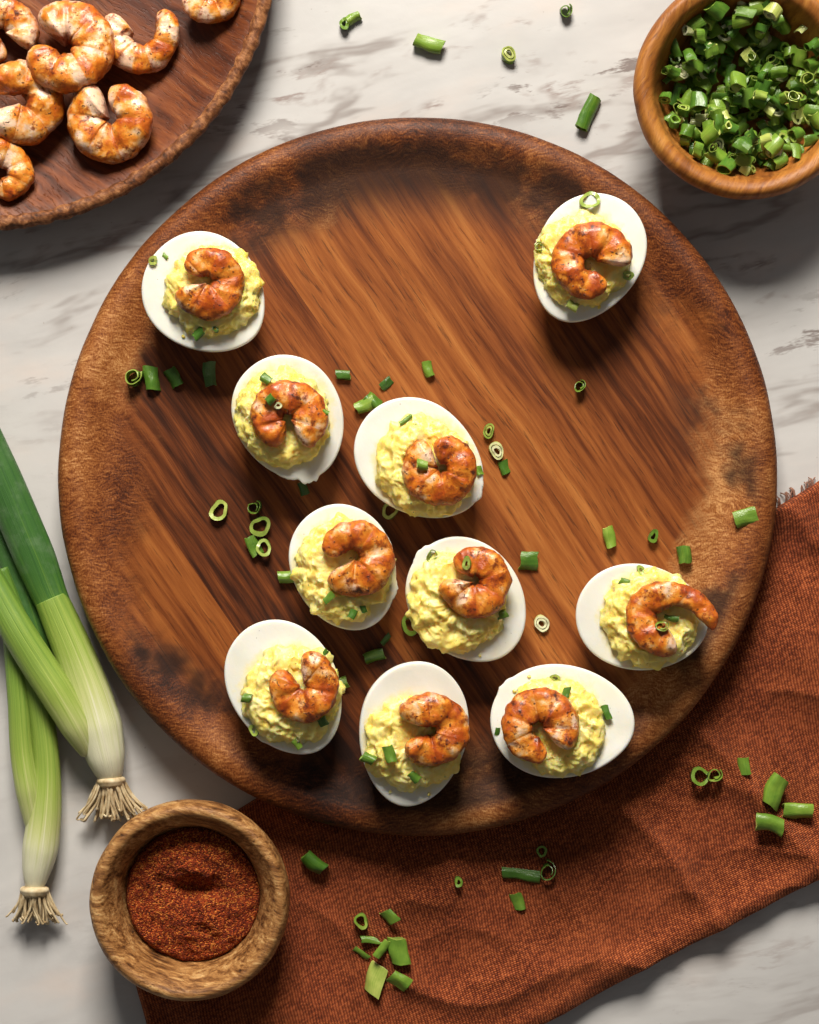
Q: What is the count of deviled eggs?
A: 10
